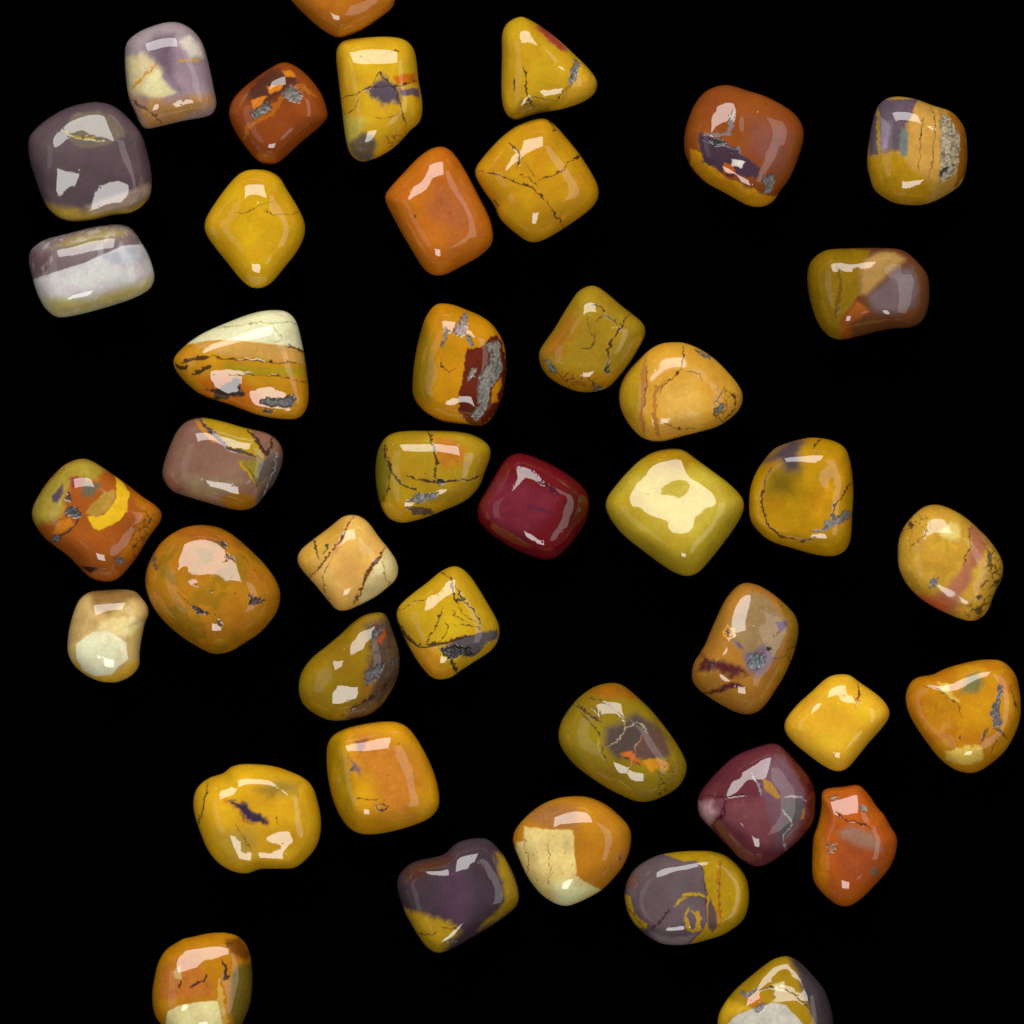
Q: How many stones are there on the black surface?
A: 42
